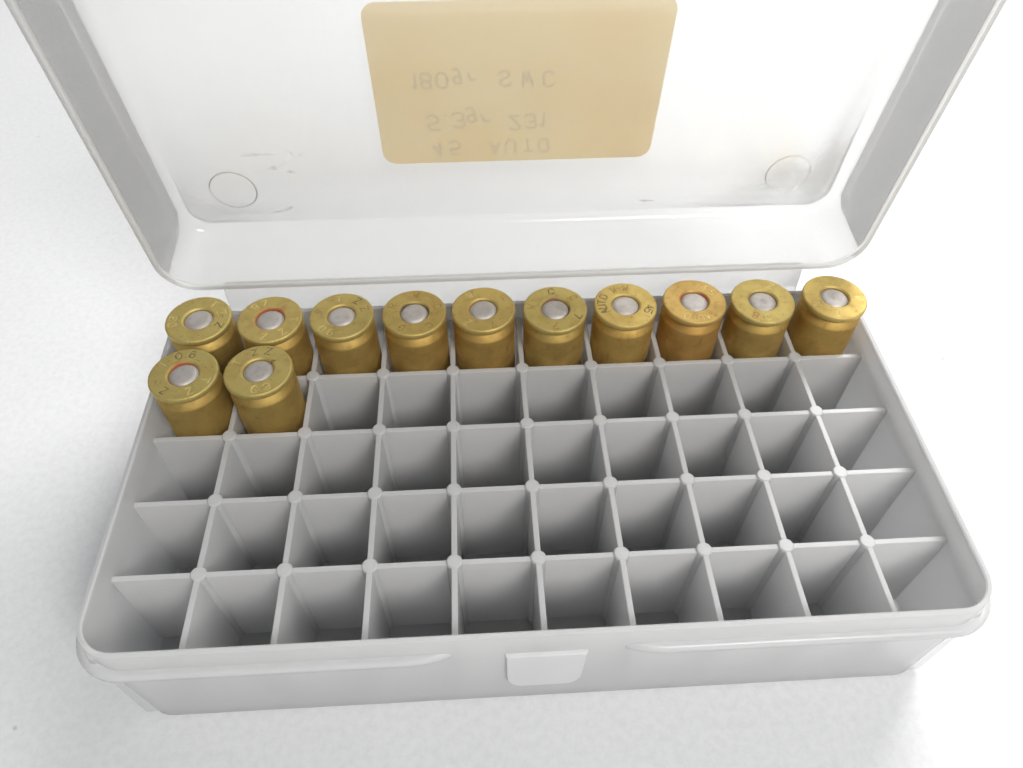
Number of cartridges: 12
